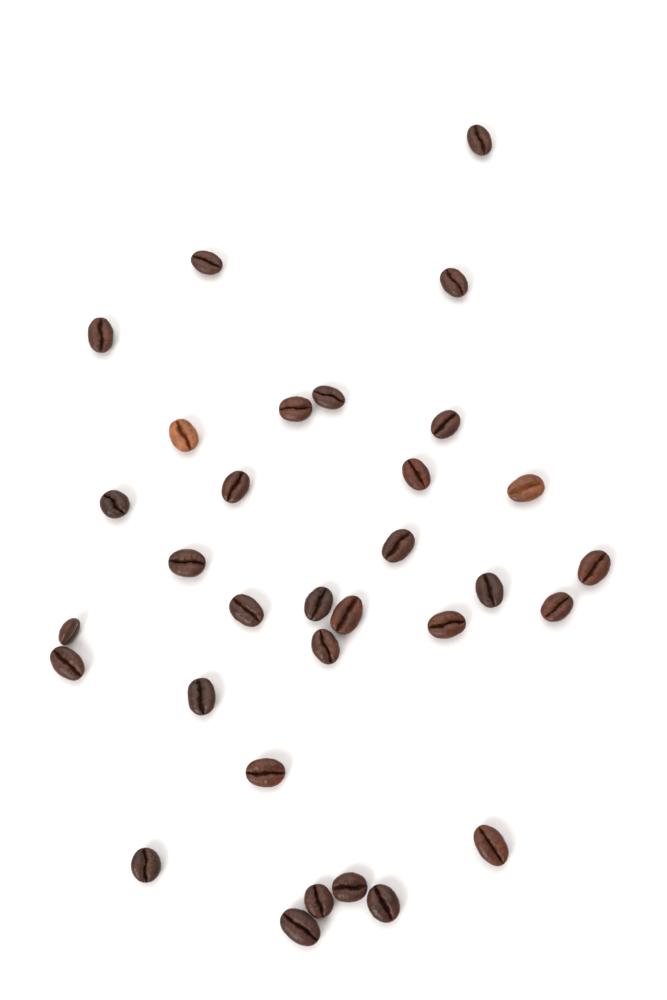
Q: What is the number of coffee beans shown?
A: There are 32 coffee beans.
